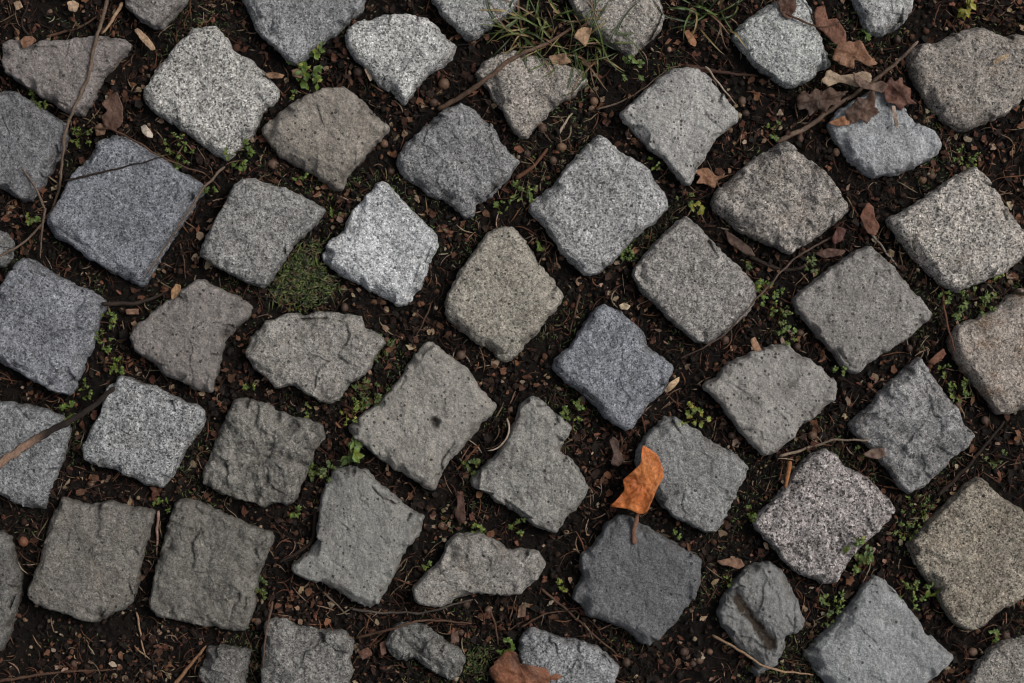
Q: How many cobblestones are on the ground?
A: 54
